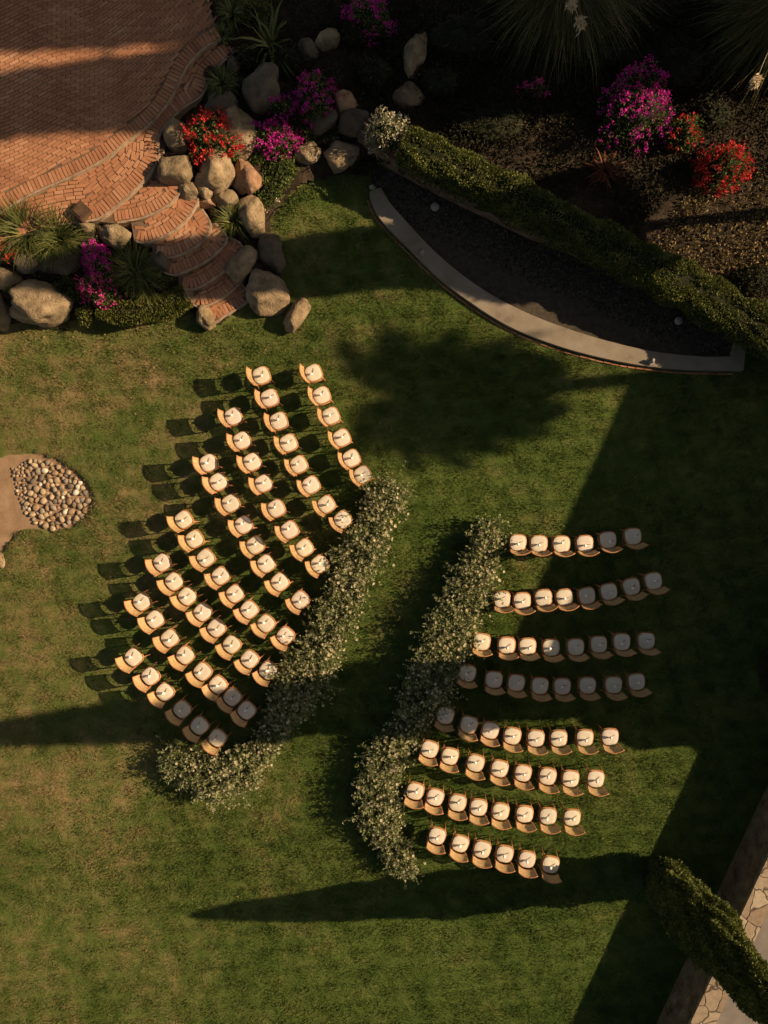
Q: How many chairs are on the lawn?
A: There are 120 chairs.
